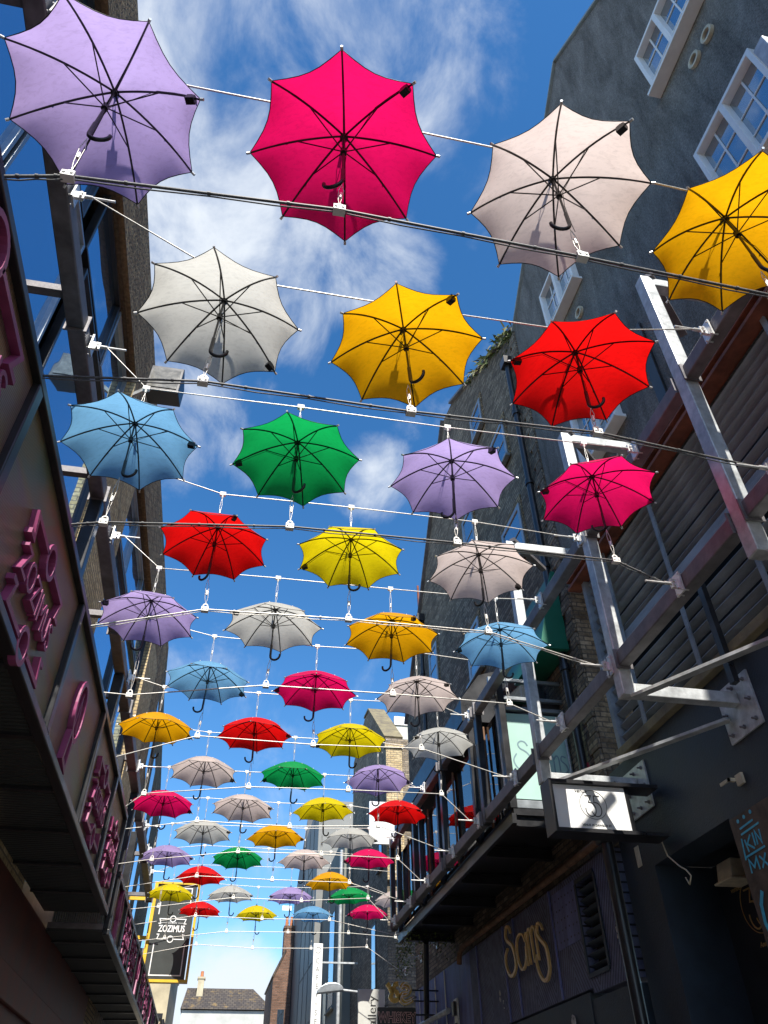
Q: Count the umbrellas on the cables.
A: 50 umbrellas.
